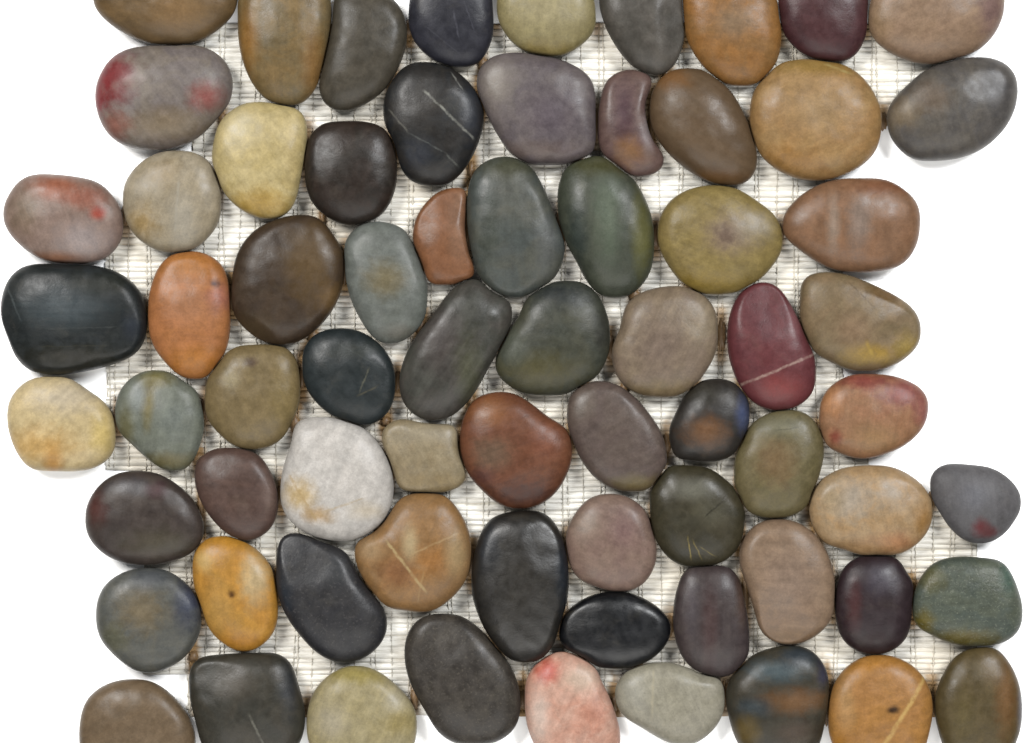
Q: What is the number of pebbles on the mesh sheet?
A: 70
